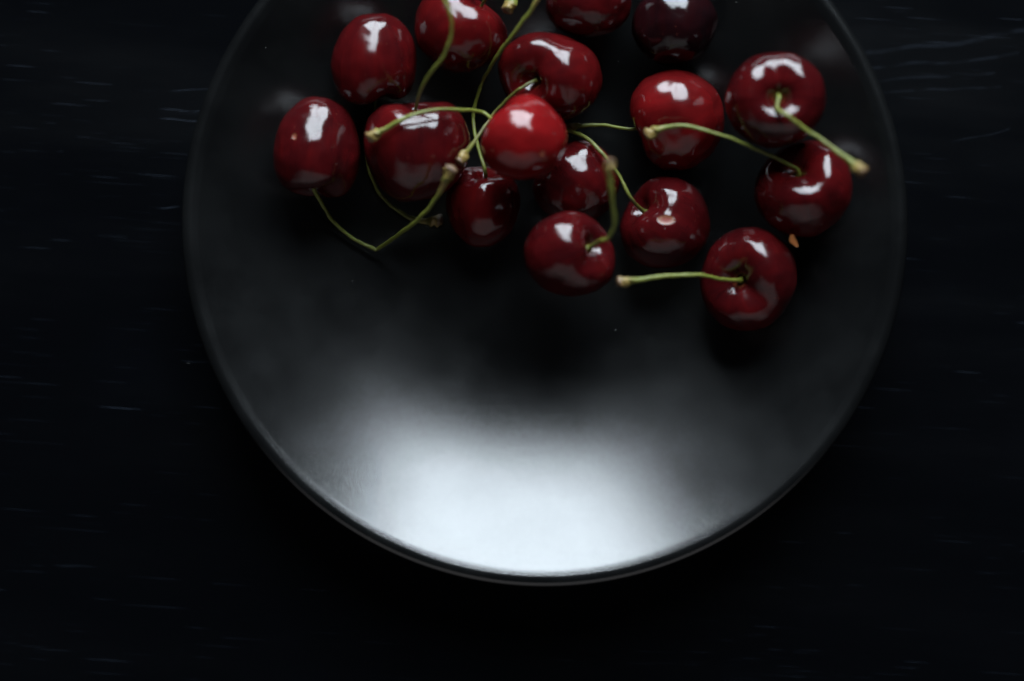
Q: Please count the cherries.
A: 16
